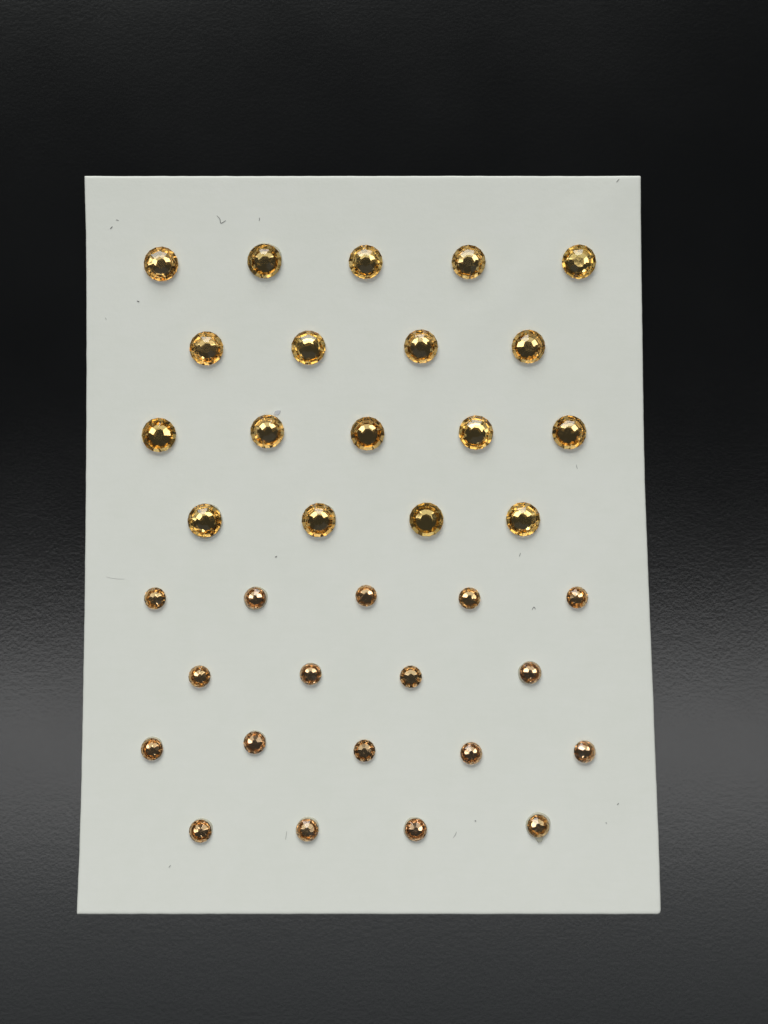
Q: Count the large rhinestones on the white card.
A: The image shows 18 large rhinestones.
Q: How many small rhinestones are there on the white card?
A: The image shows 18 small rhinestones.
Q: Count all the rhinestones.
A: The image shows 36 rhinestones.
